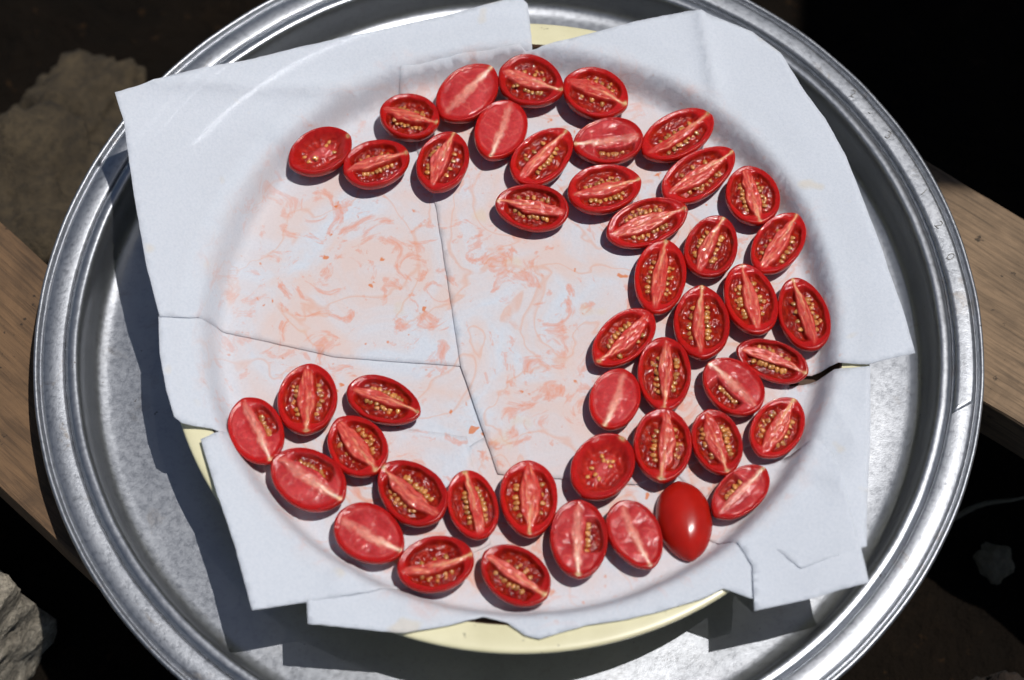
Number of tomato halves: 46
